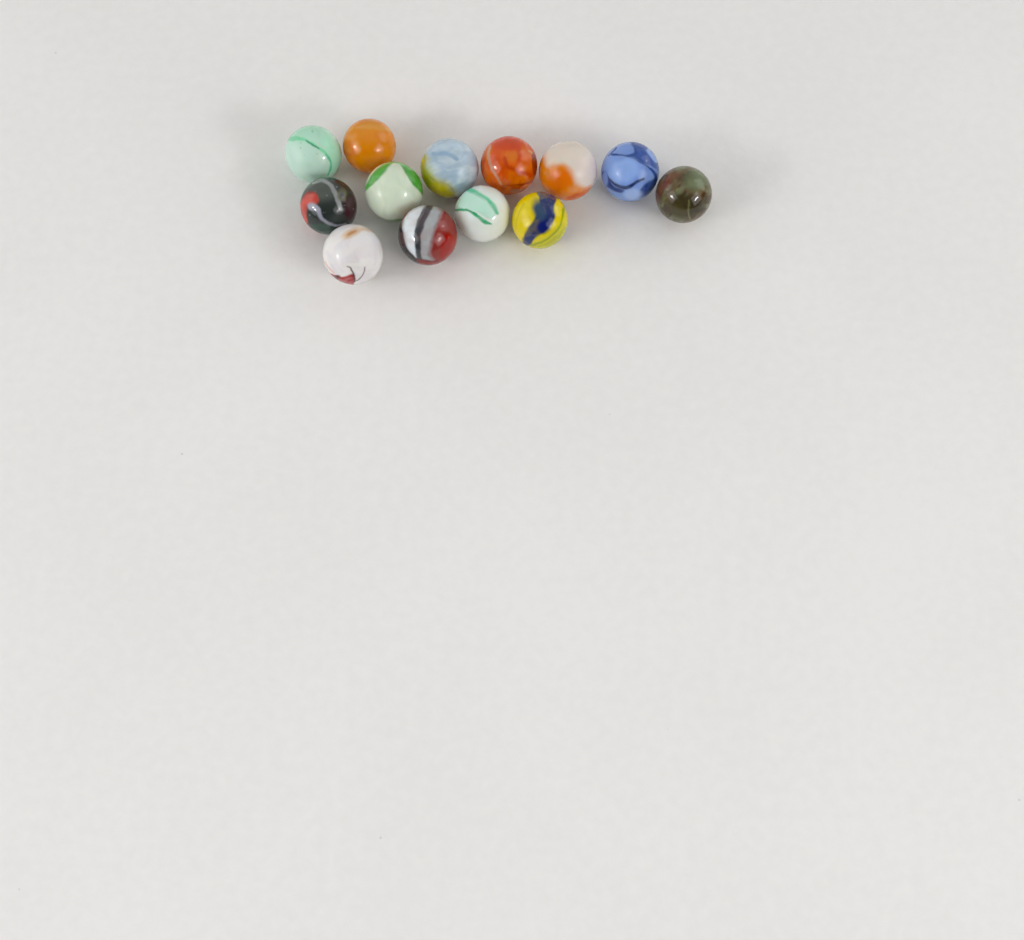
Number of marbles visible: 13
